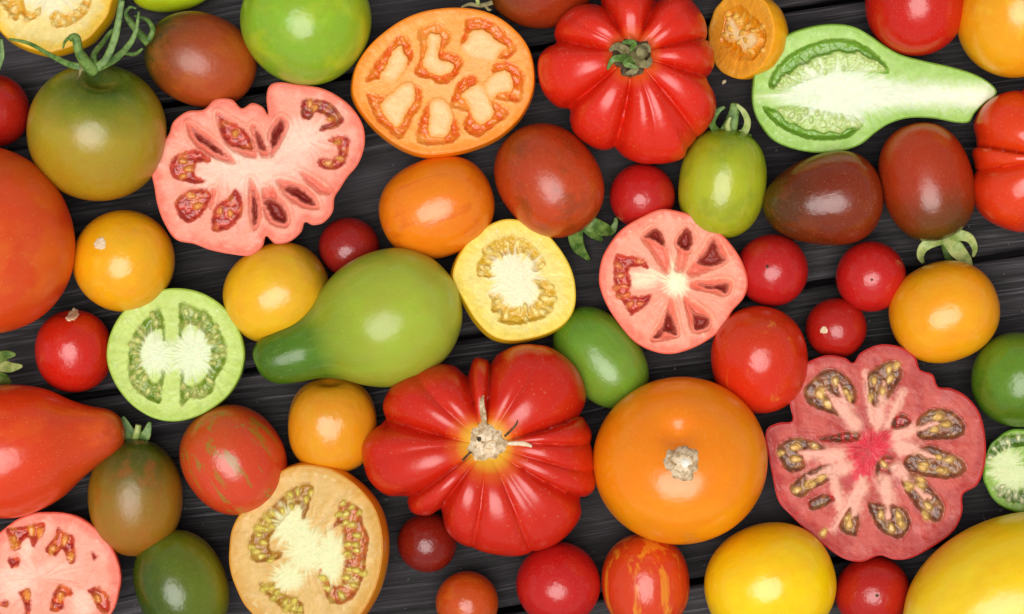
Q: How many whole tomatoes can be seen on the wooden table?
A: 43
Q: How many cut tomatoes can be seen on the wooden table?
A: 12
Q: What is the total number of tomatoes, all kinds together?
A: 55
